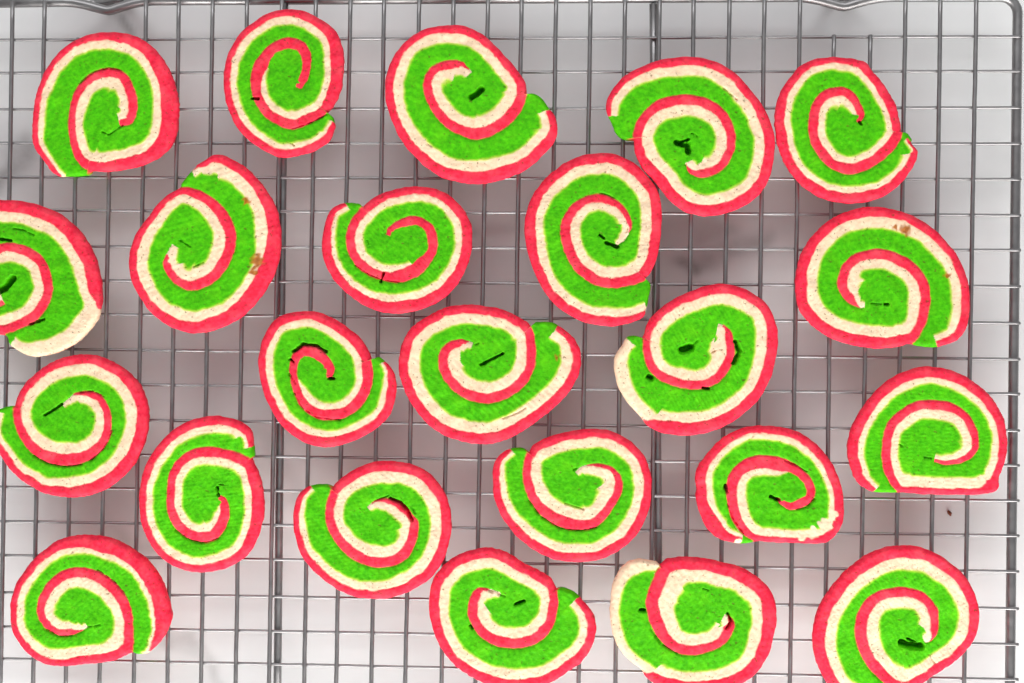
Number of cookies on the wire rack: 23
